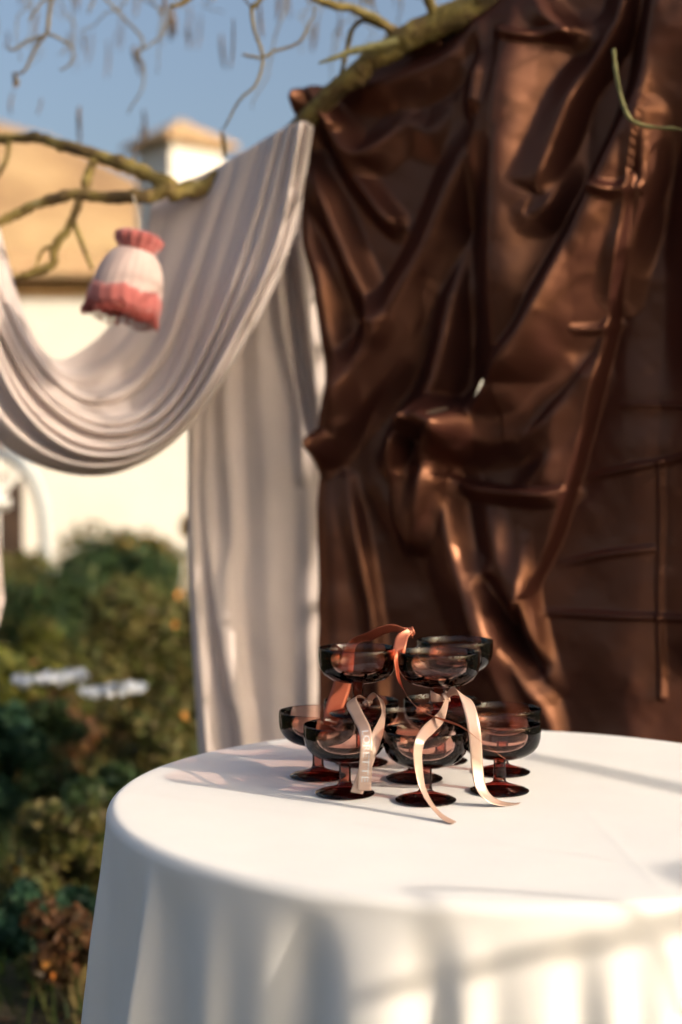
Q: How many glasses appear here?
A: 11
